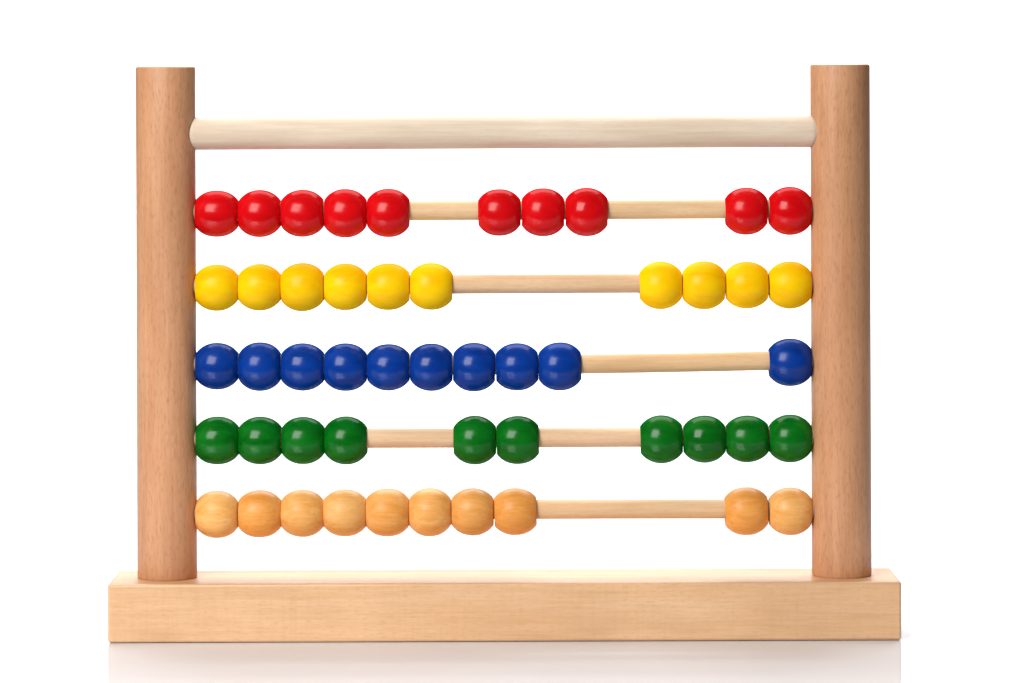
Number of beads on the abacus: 50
